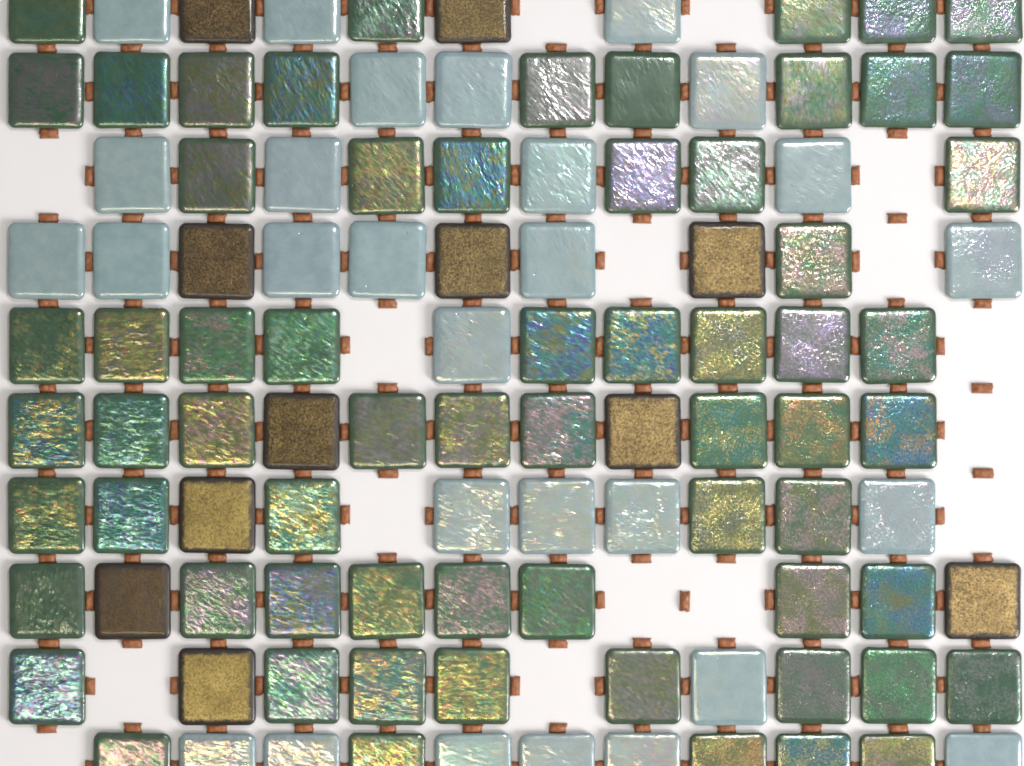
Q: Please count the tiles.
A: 104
